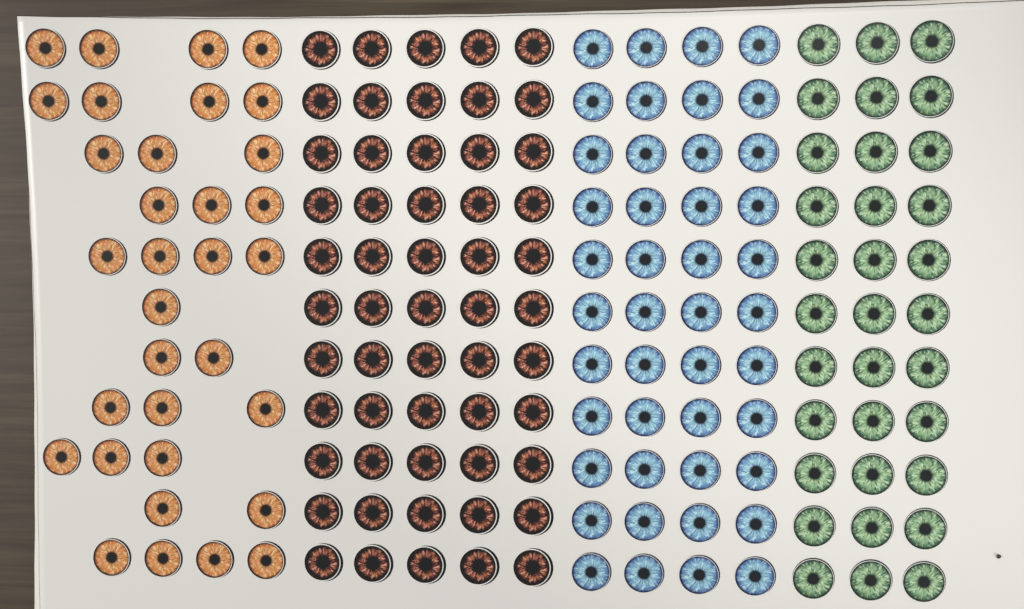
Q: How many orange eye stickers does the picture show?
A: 33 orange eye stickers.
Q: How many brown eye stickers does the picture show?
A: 55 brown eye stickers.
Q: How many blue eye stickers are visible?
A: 44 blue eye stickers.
